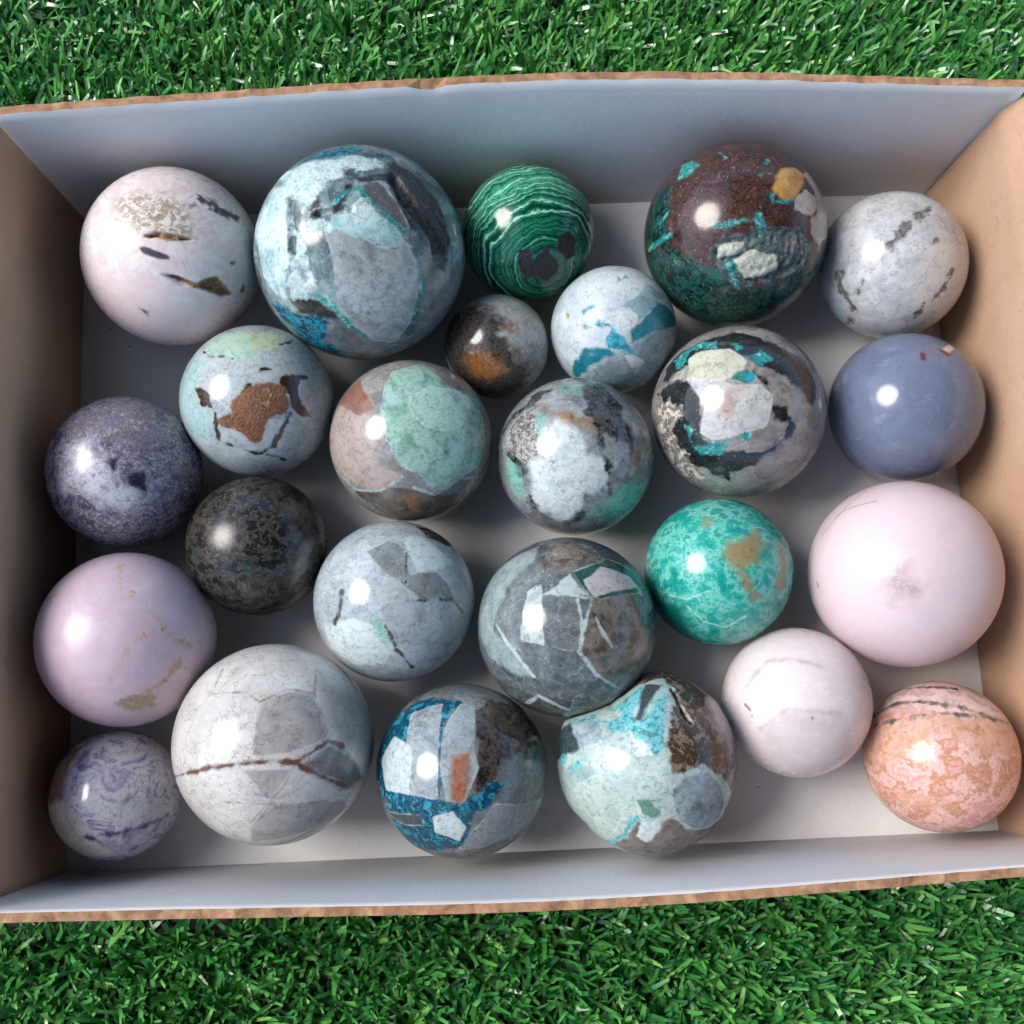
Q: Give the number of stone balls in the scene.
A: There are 25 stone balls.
